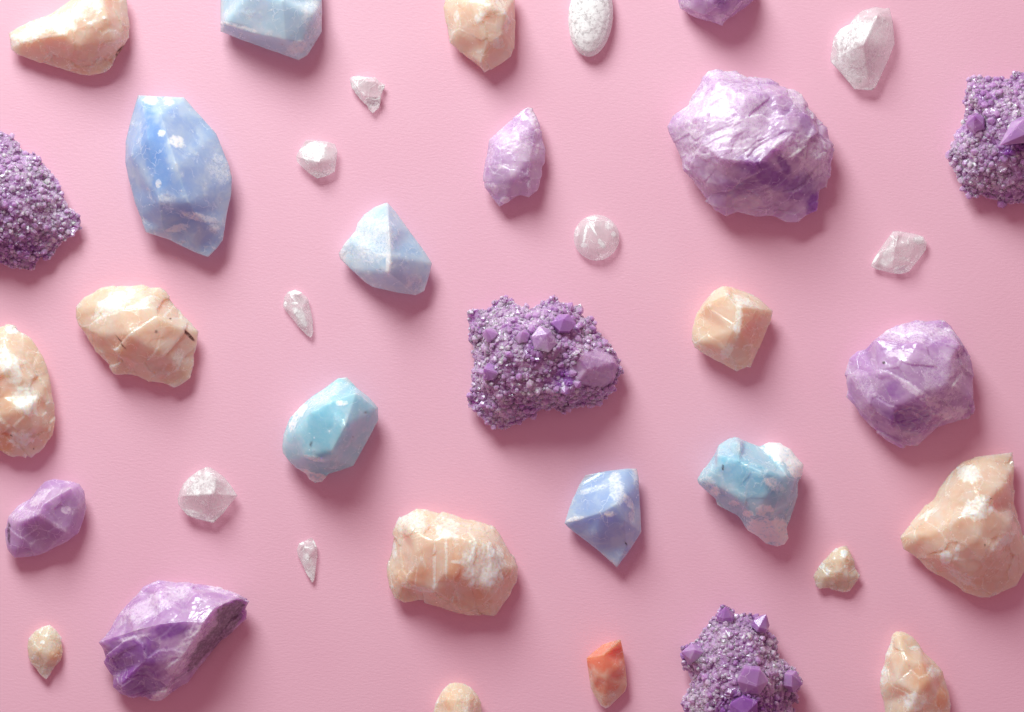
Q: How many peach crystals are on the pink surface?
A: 12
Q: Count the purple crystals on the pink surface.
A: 10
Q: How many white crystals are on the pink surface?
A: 9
